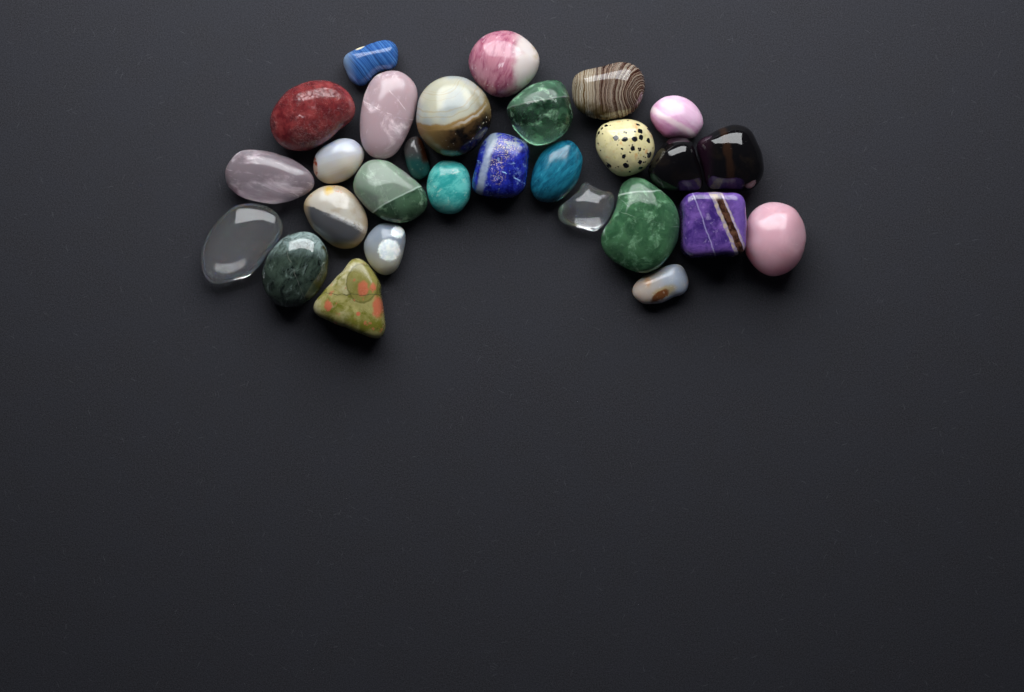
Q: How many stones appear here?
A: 28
